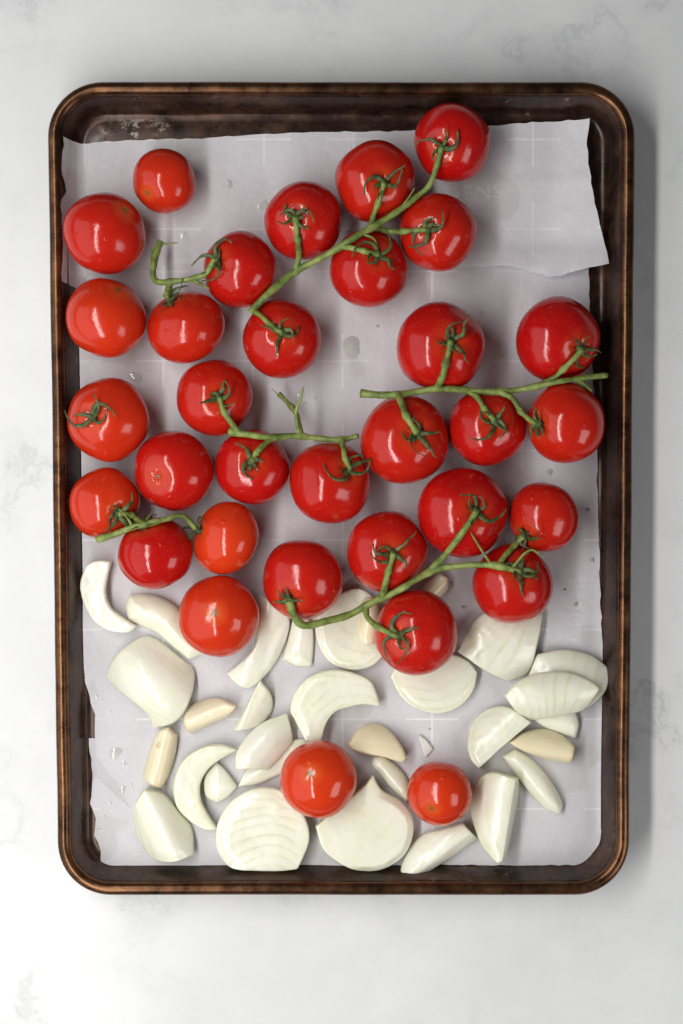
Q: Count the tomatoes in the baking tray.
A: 33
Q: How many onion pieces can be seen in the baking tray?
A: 25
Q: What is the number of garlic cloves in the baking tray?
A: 6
